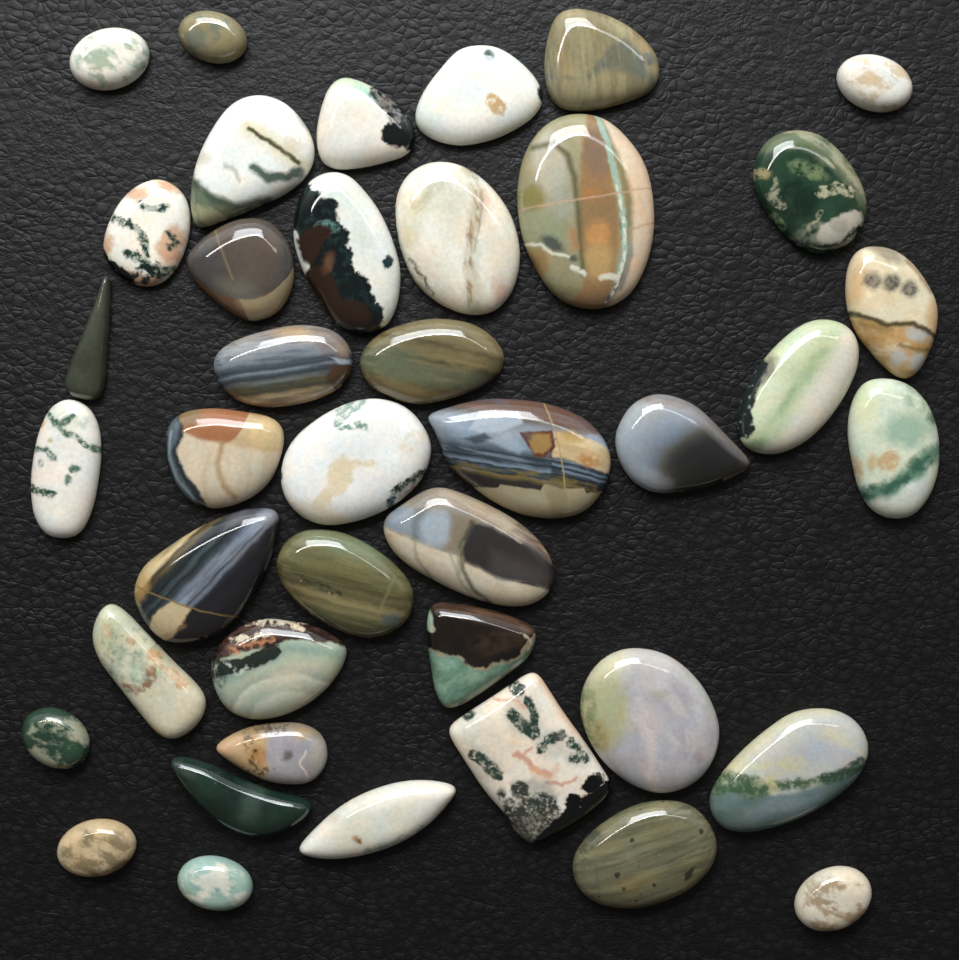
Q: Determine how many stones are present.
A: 41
